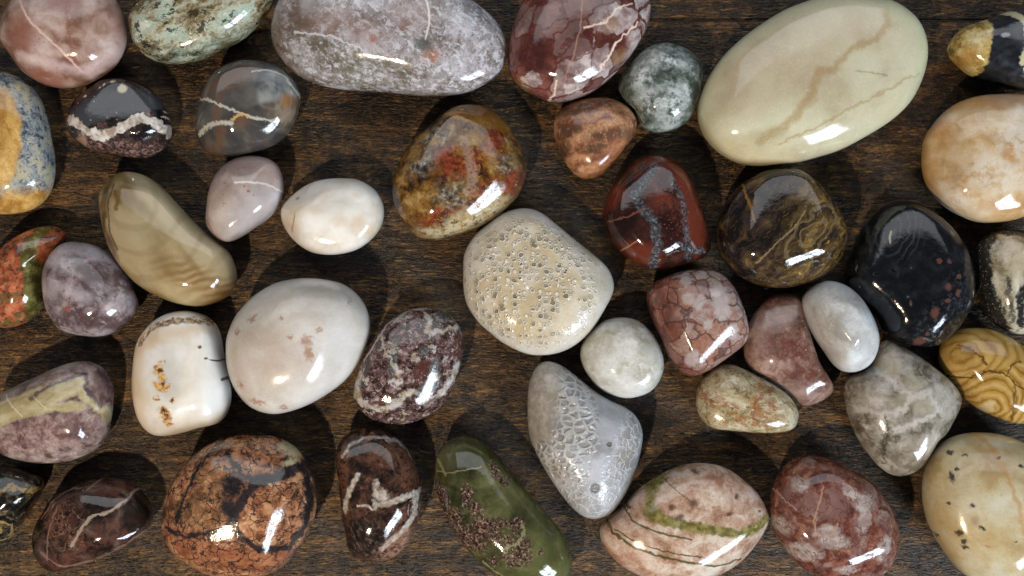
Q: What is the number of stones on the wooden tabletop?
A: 43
